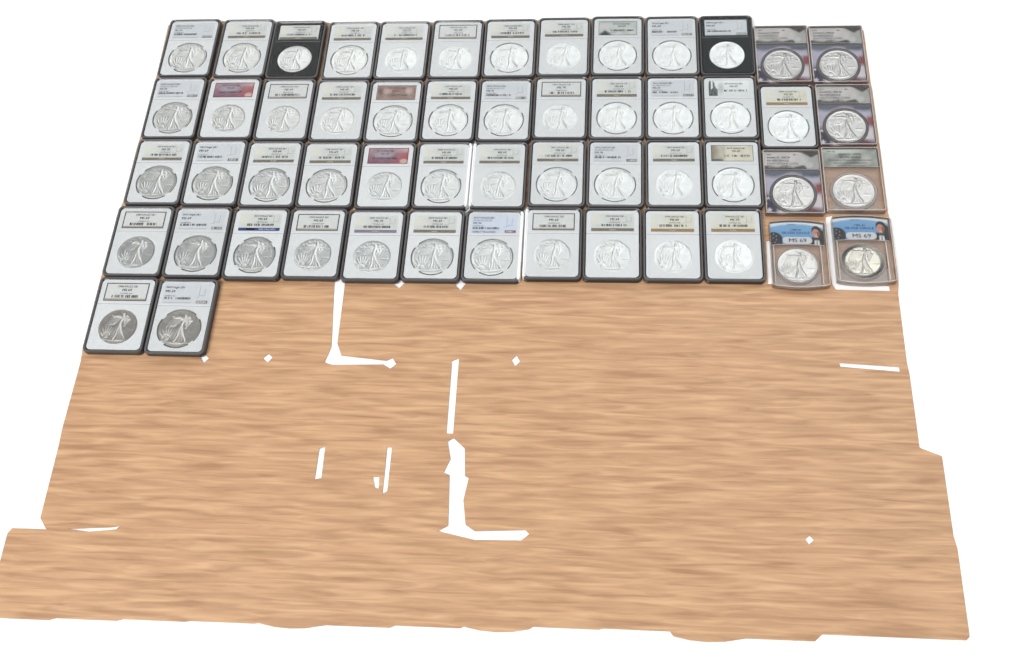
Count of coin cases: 54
